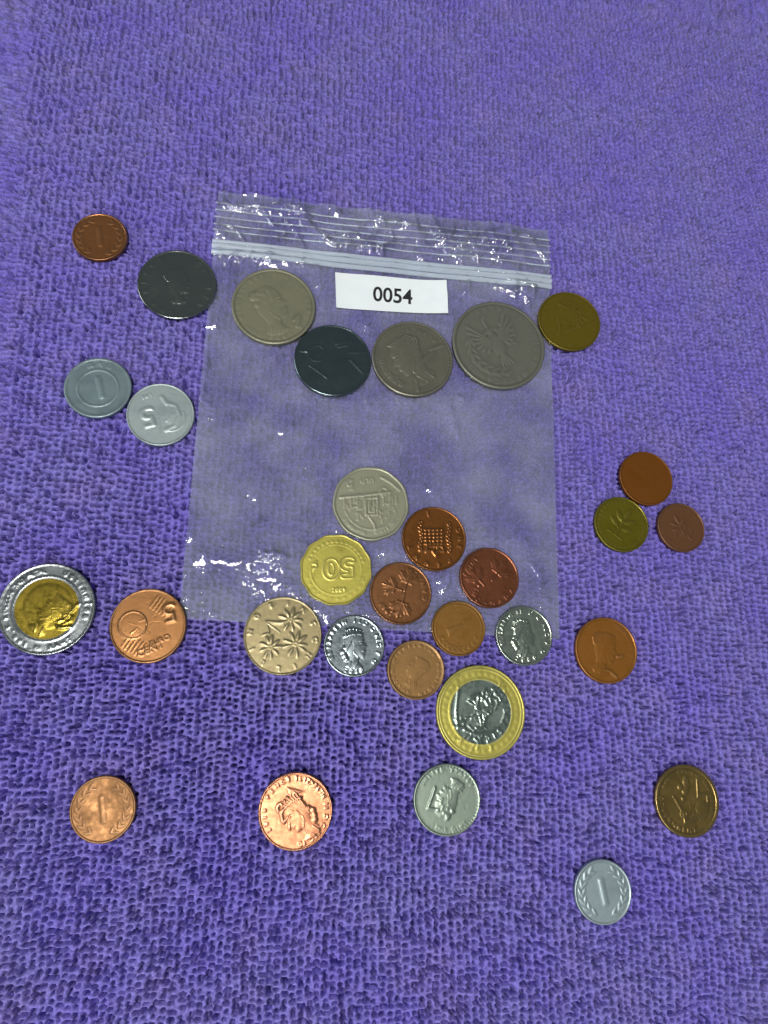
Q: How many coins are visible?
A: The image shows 31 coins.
